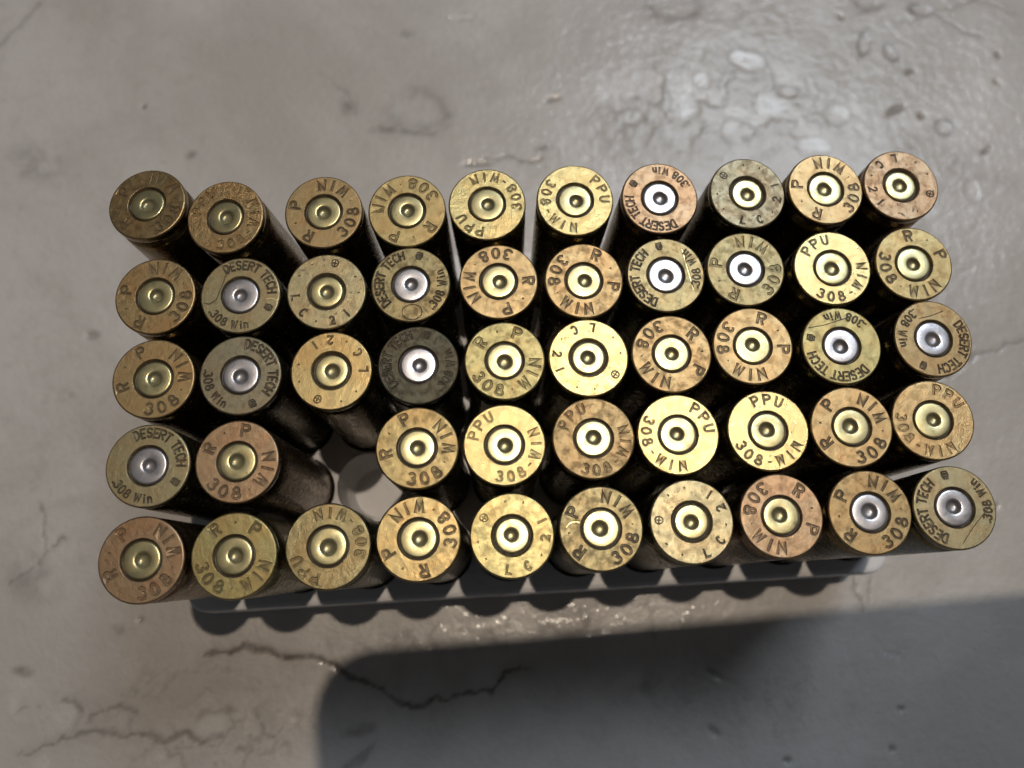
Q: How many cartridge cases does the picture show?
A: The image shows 49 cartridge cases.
